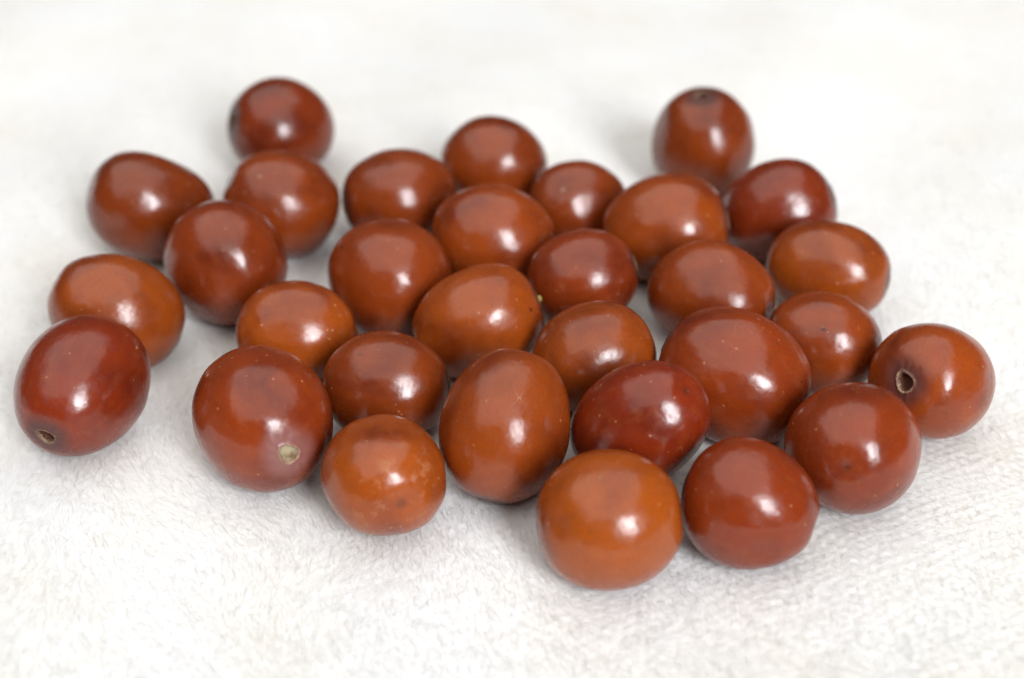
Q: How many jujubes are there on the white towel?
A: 31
